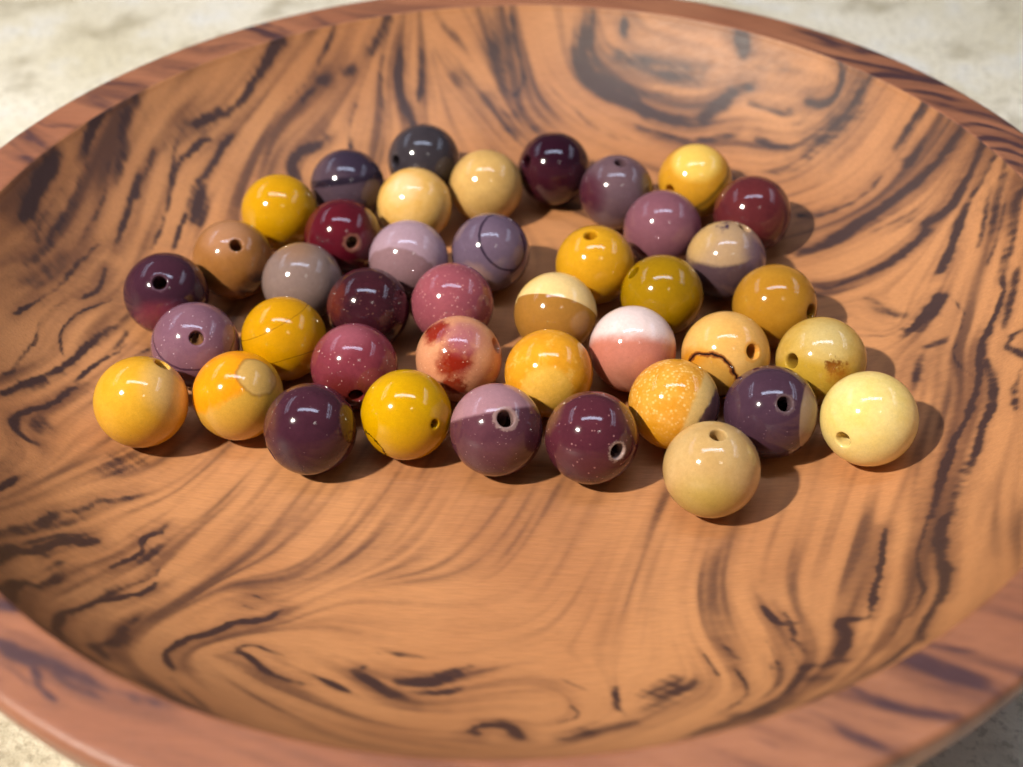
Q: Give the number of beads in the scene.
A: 41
